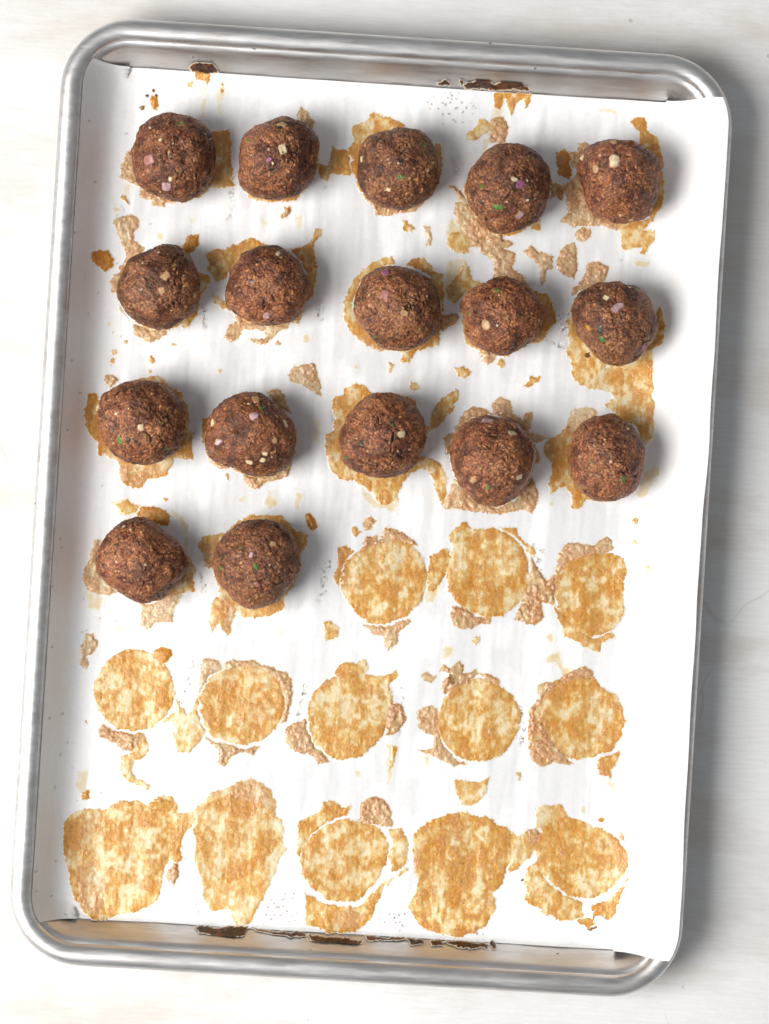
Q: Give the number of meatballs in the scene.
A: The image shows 17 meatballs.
